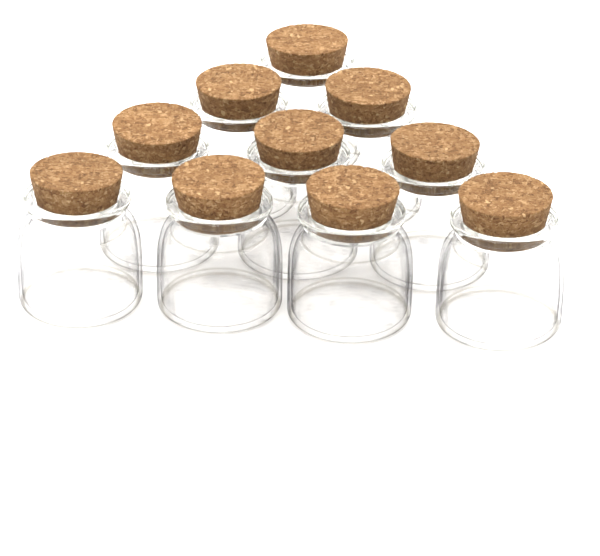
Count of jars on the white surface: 10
